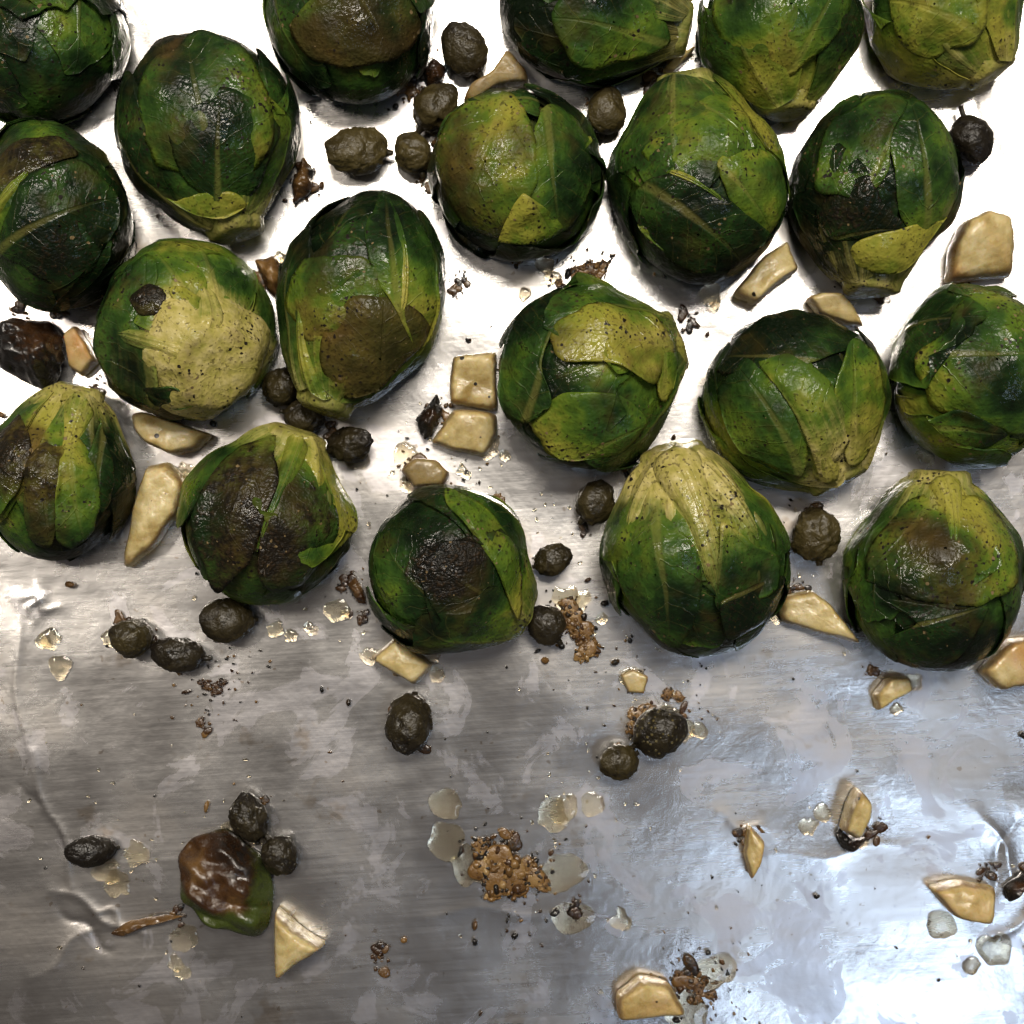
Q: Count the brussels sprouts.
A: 20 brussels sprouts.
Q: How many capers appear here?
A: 22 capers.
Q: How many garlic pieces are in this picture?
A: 21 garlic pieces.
